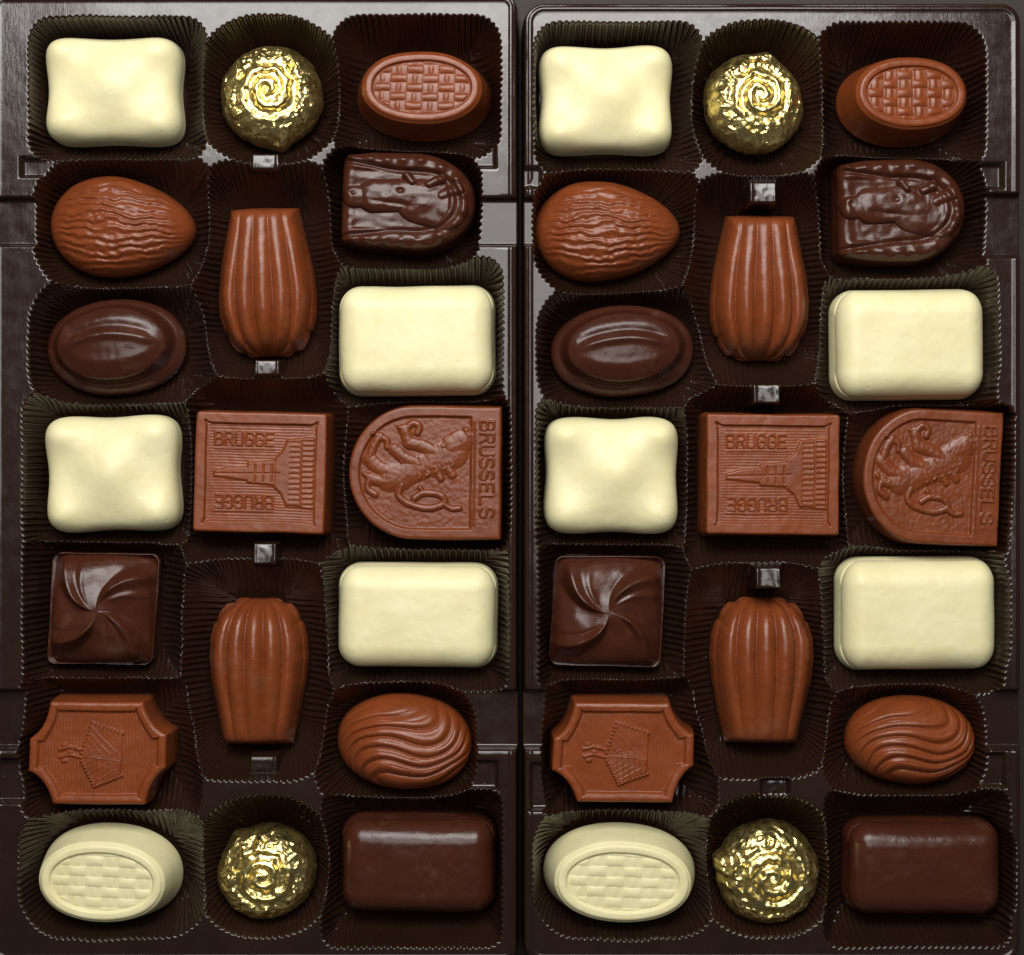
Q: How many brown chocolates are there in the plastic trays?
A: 24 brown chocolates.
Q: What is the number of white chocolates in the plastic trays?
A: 10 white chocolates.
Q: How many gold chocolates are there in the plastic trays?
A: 4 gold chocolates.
